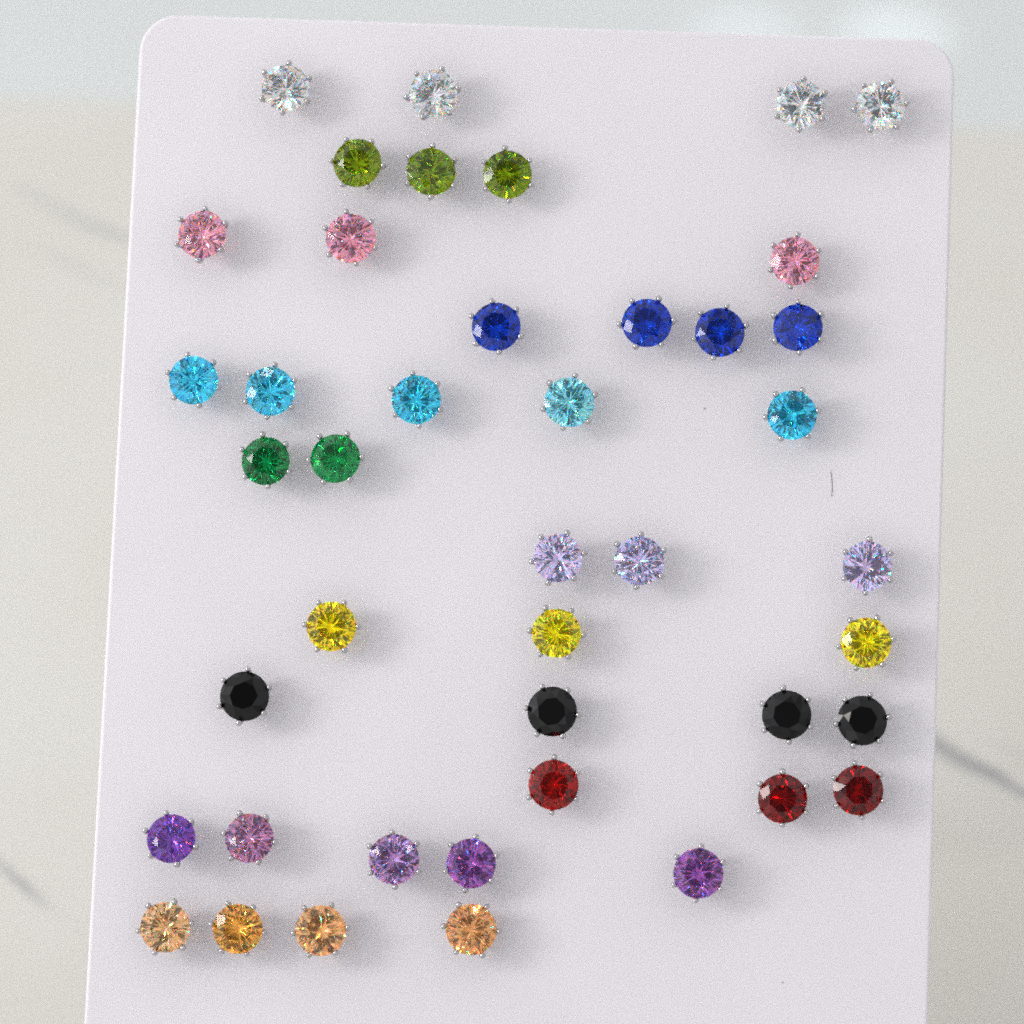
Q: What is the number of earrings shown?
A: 43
